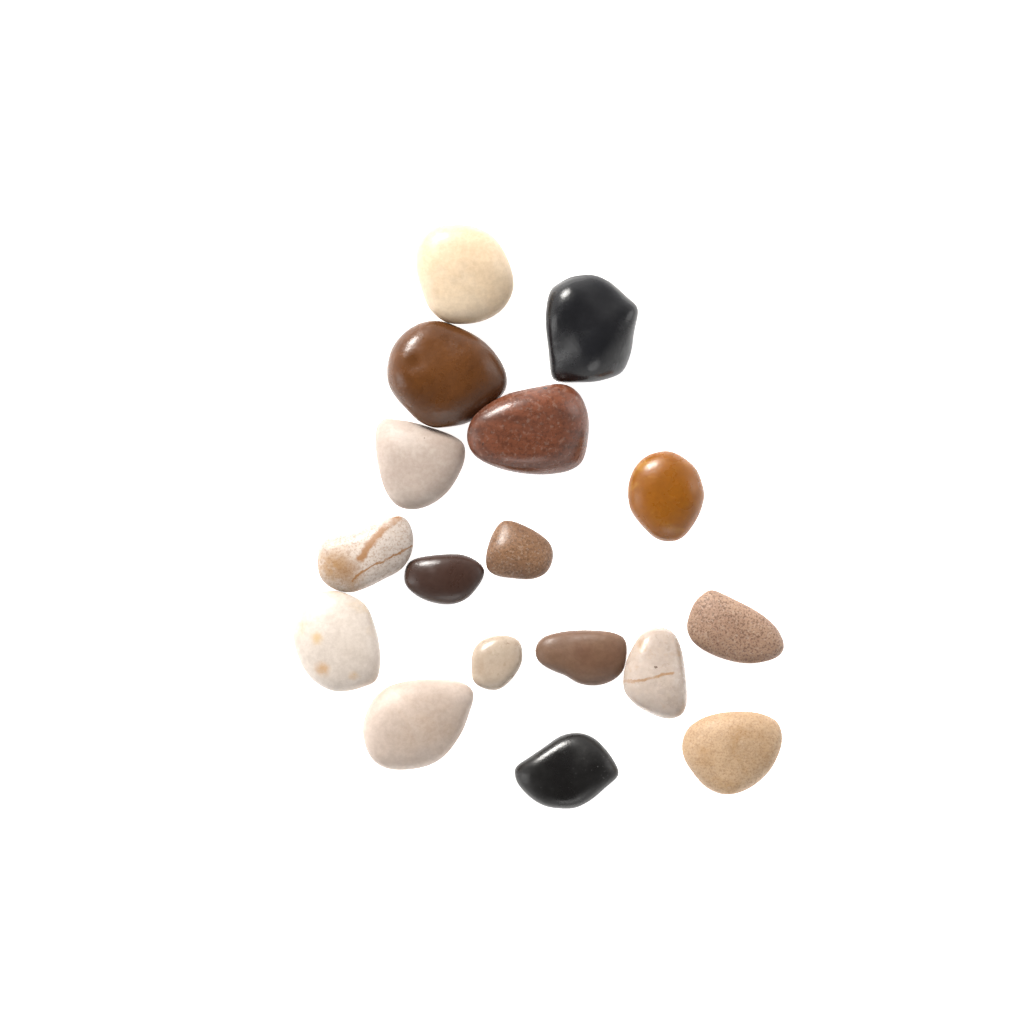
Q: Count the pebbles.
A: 17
